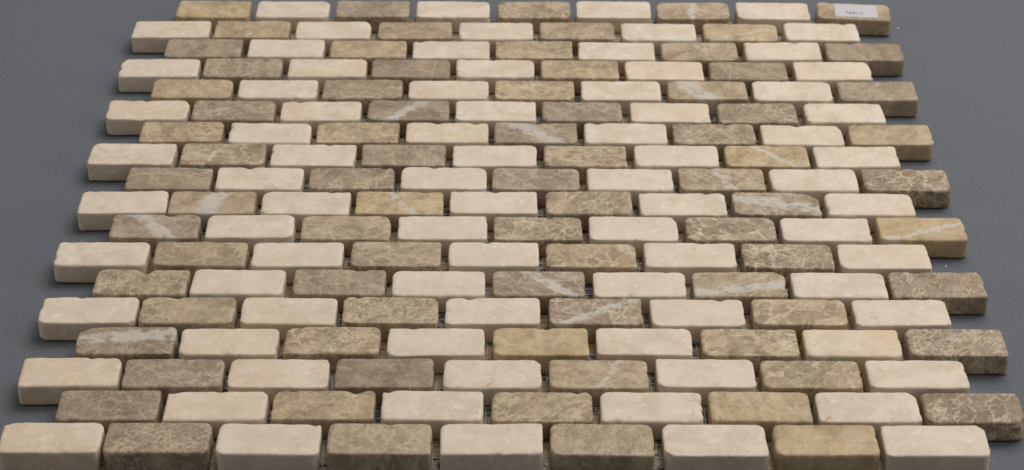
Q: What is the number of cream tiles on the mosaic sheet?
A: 81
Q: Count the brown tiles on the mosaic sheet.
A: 81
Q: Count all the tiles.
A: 162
